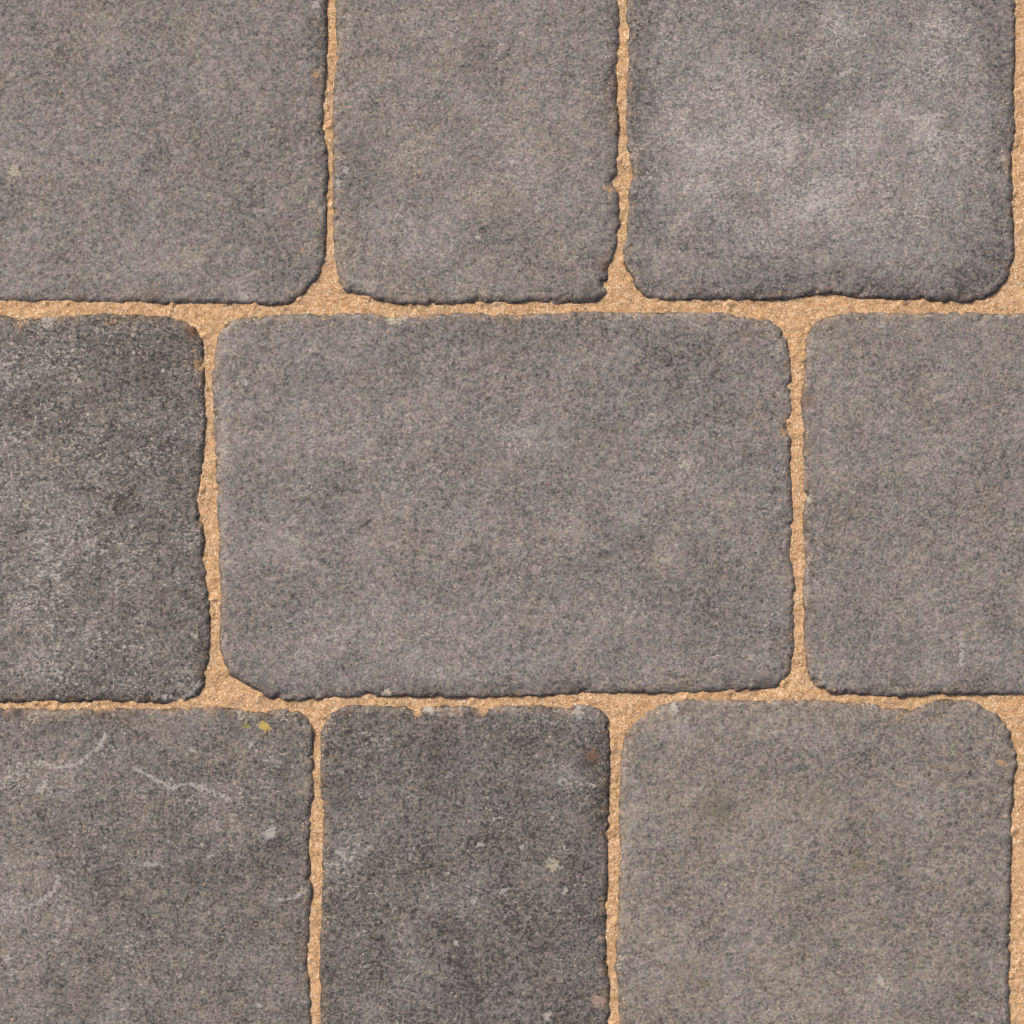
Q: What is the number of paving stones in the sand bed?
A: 9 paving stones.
